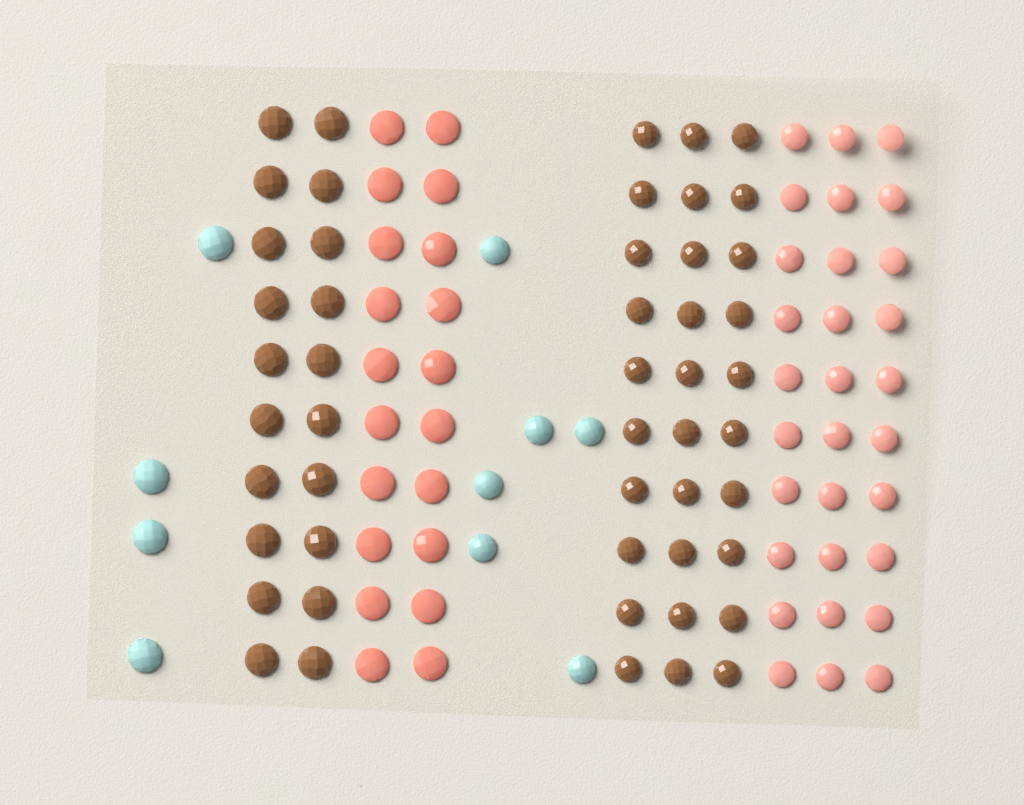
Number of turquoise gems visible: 10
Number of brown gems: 50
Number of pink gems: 50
